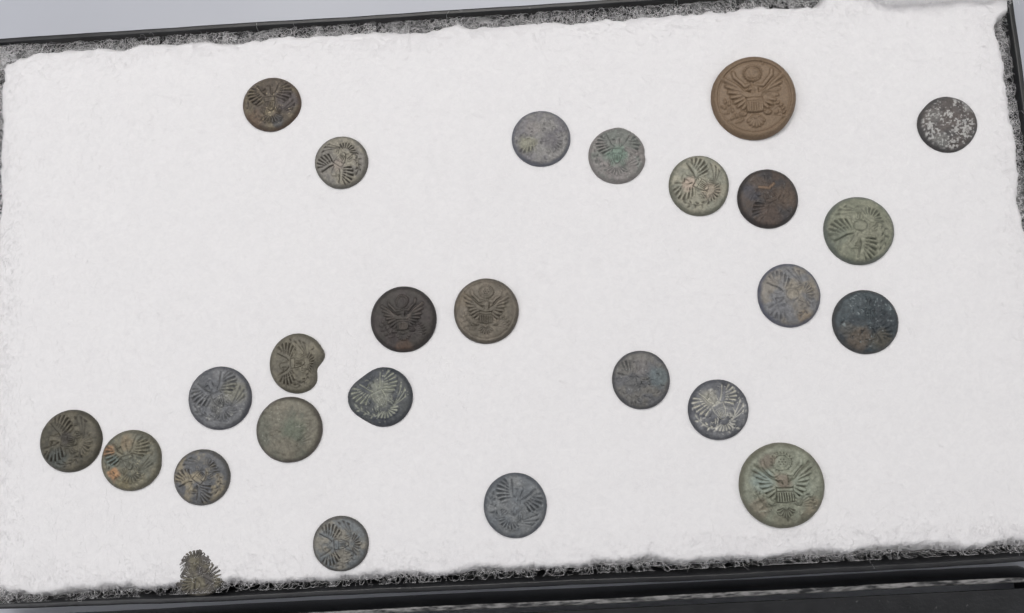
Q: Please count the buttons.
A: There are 26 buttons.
